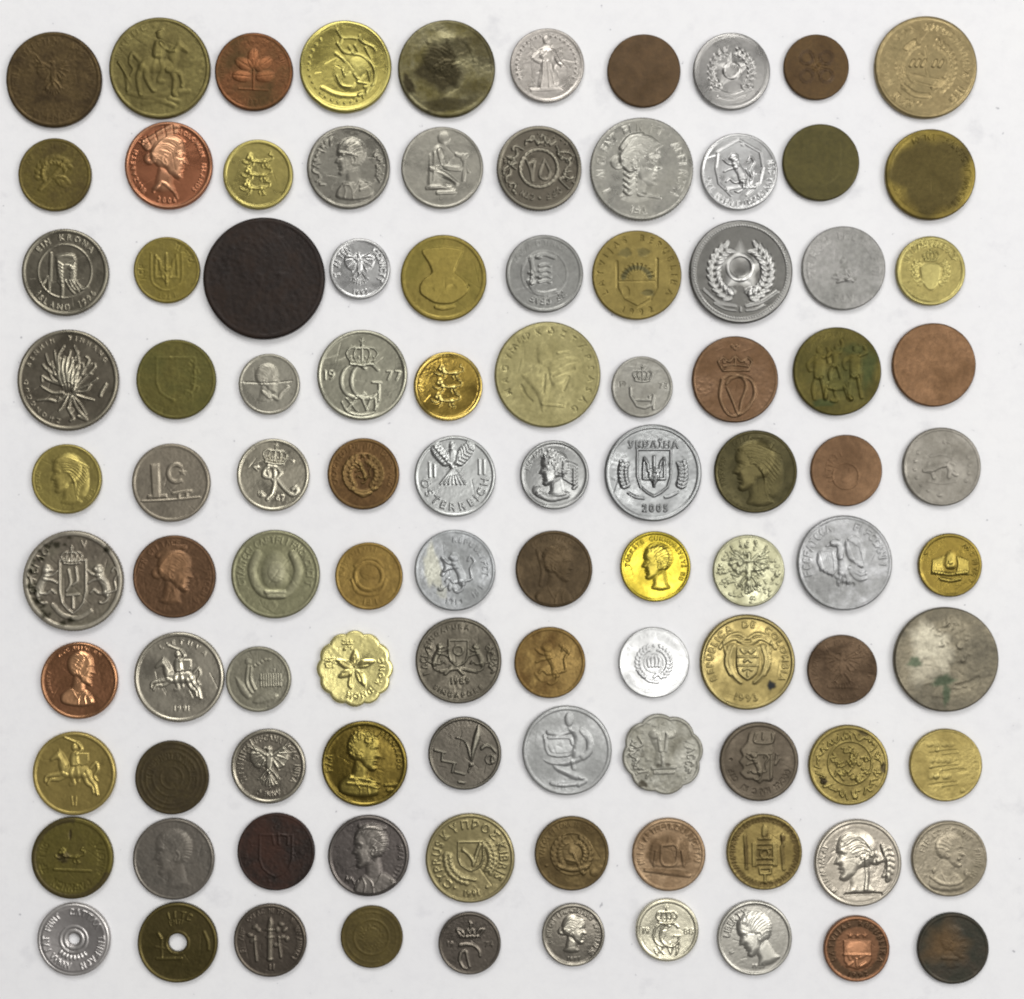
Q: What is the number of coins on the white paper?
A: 100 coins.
